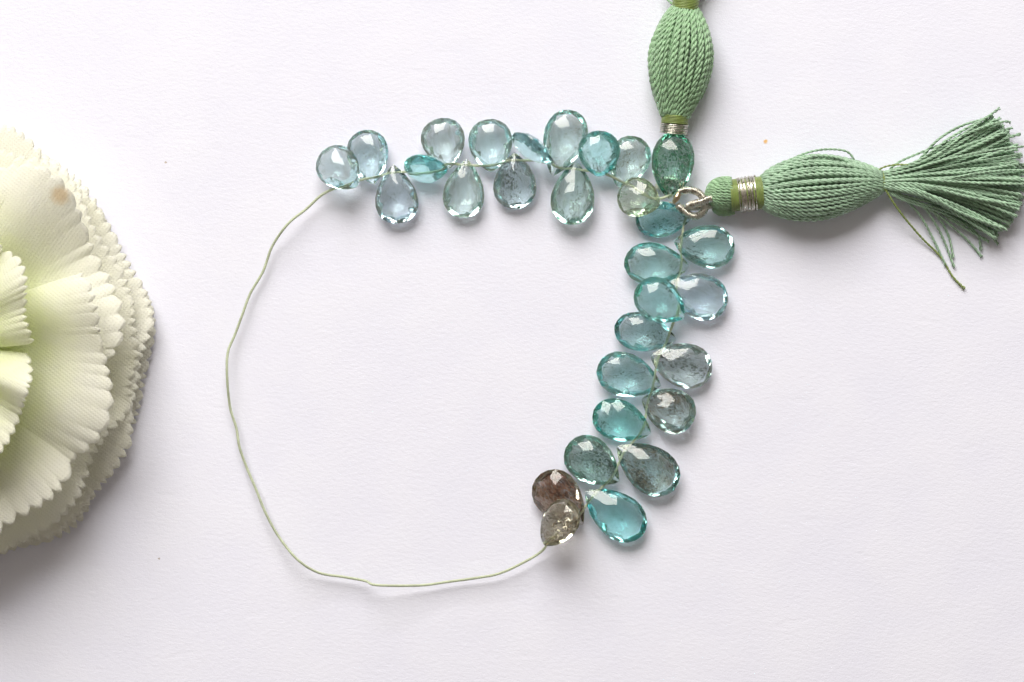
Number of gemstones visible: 30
